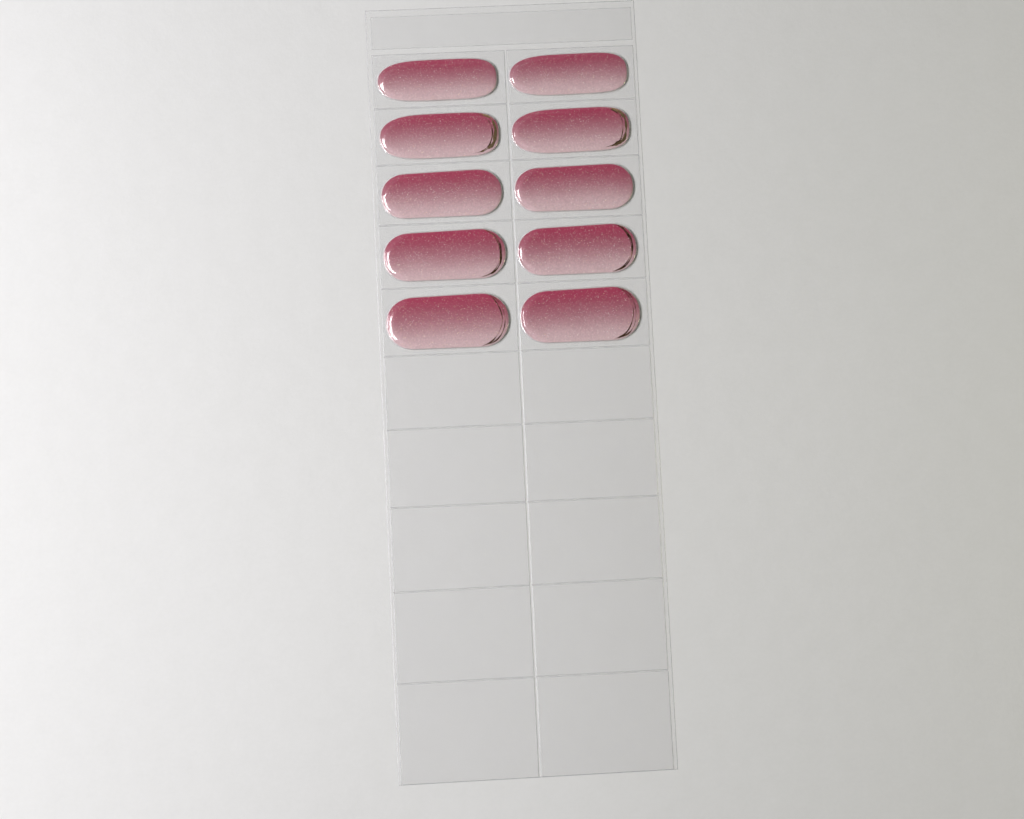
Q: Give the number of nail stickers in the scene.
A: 10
